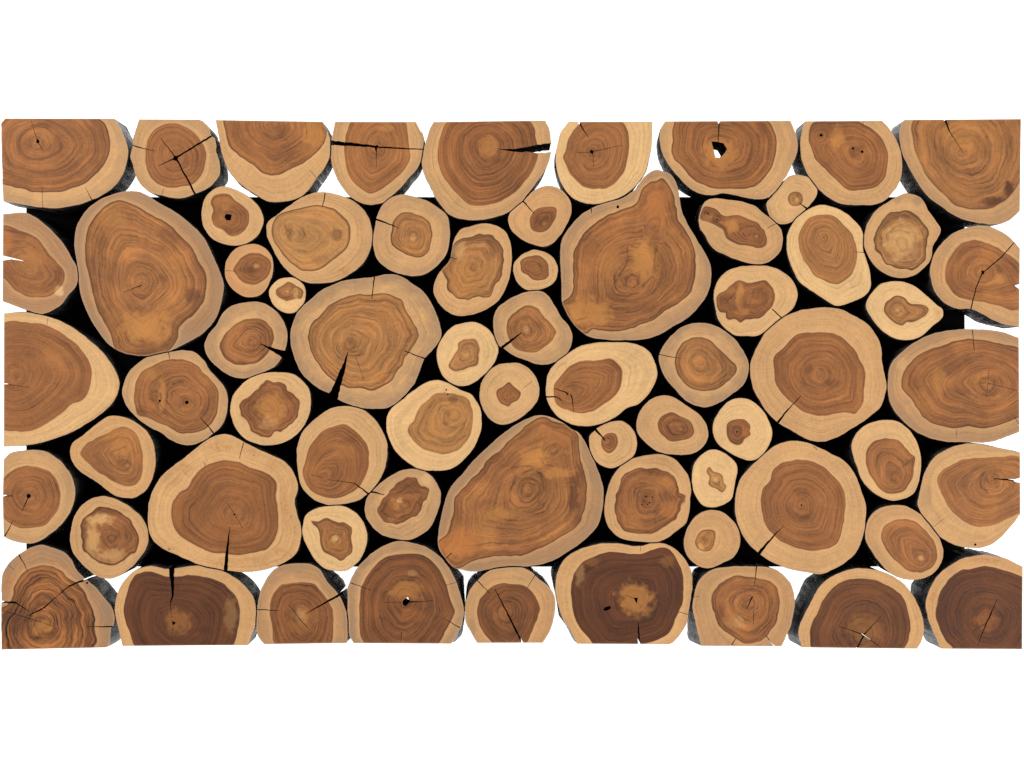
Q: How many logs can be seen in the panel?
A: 67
